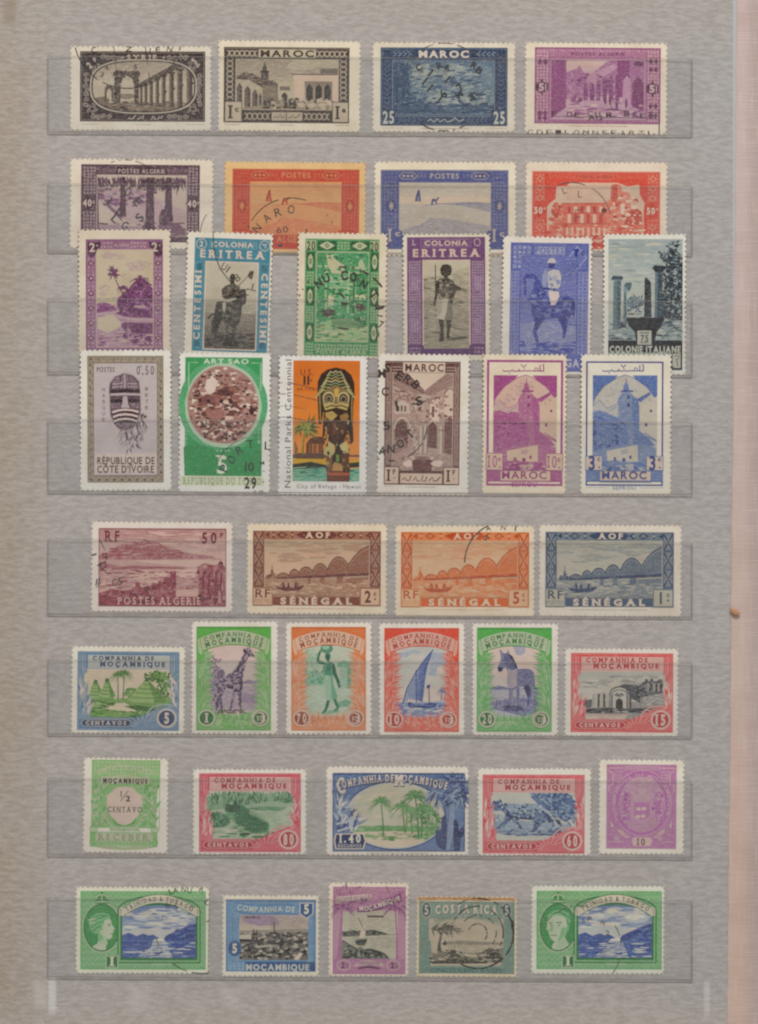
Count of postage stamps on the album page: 40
